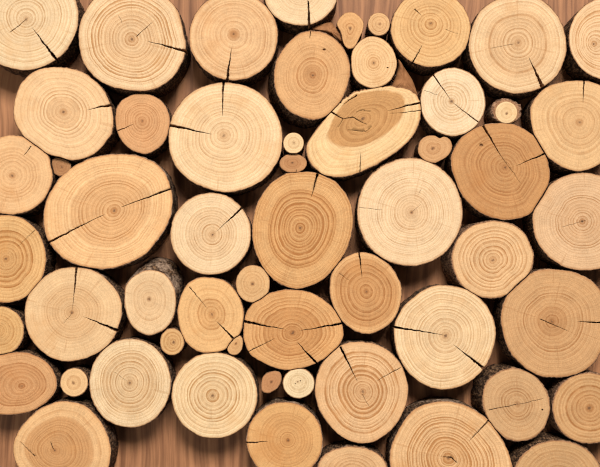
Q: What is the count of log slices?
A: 56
